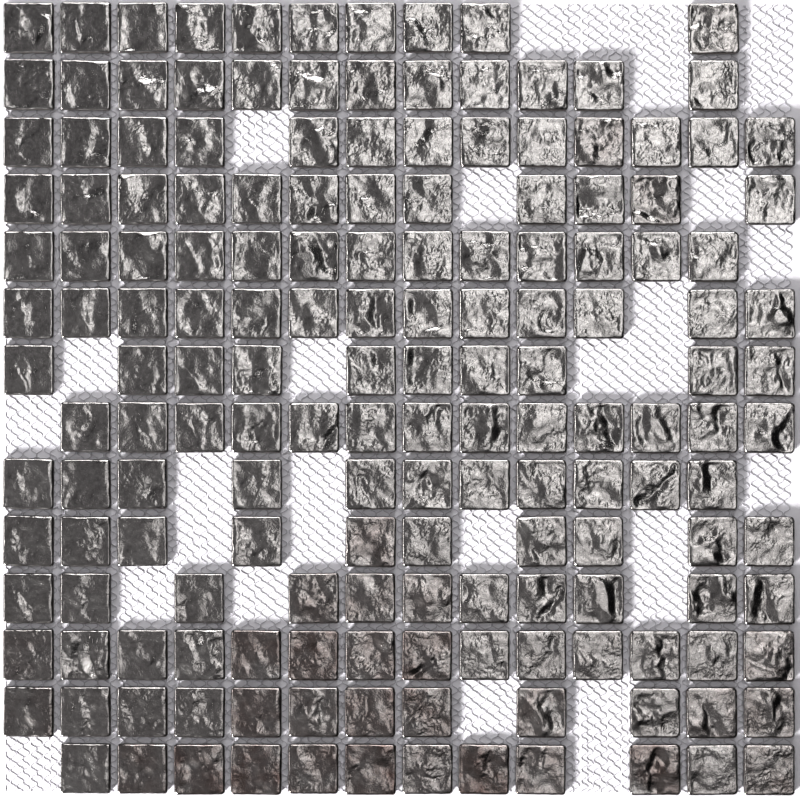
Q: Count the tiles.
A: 166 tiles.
